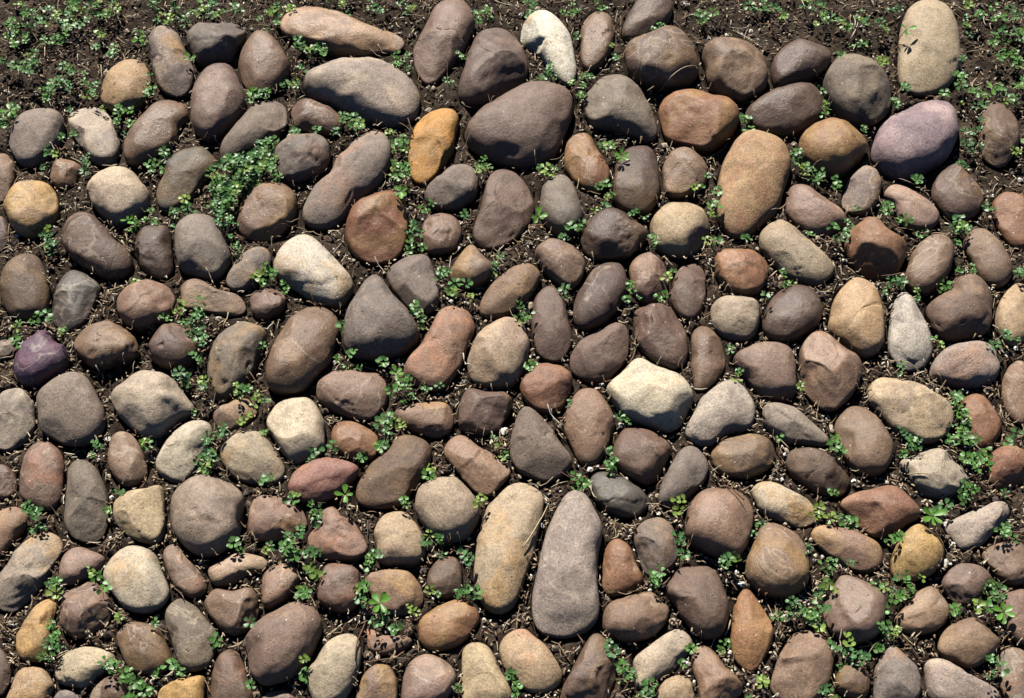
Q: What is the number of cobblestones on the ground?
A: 200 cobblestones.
